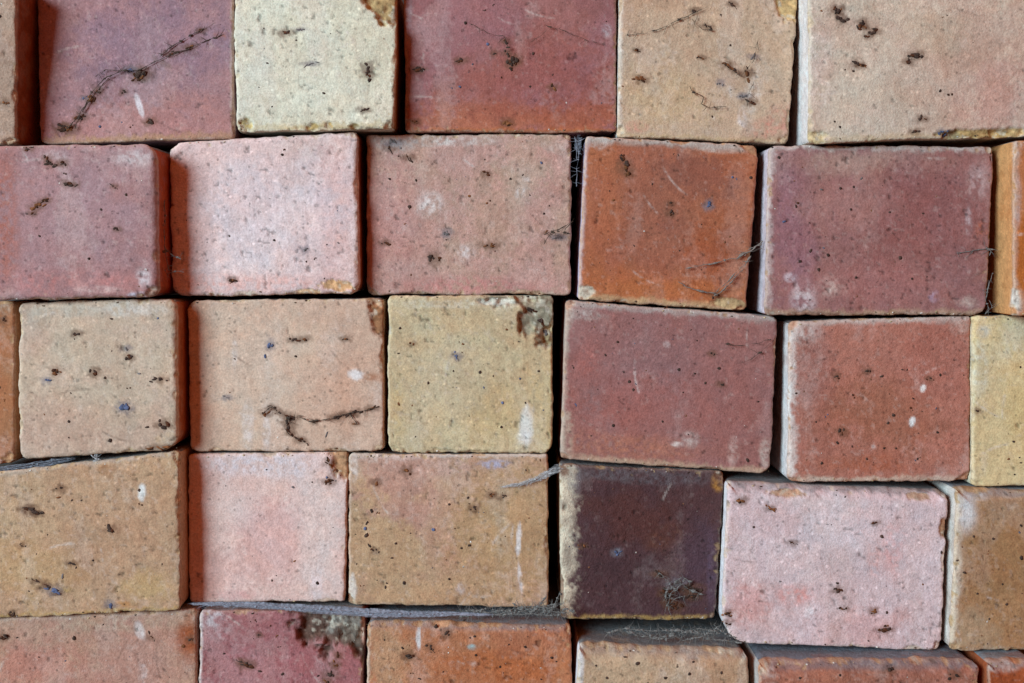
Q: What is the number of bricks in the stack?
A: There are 31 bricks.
